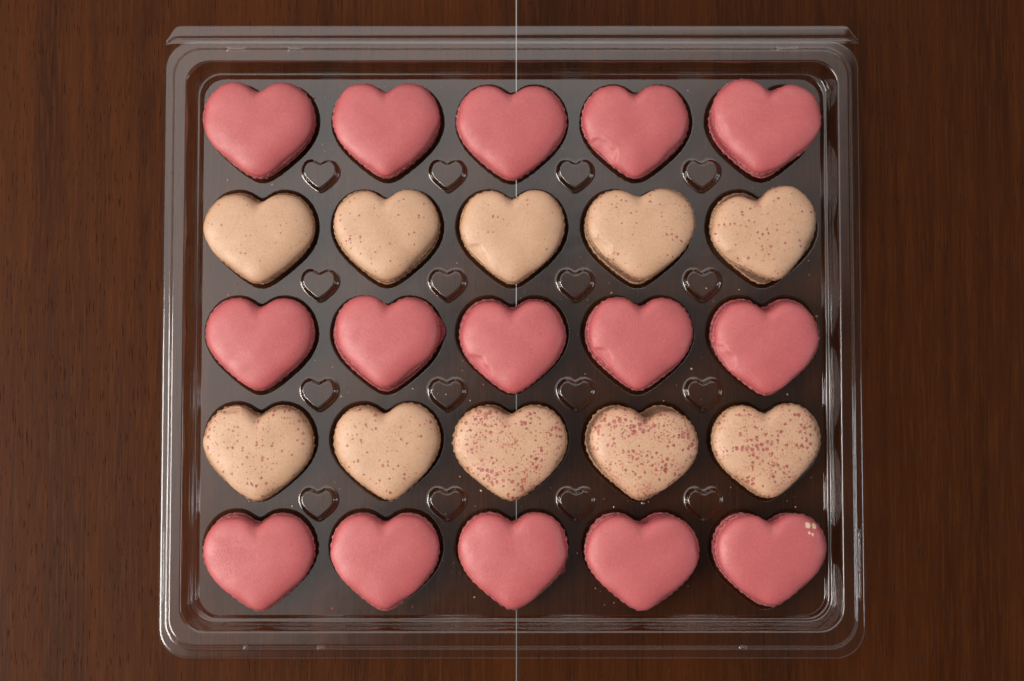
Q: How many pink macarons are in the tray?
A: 15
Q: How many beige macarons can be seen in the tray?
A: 10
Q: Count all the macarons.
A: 25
